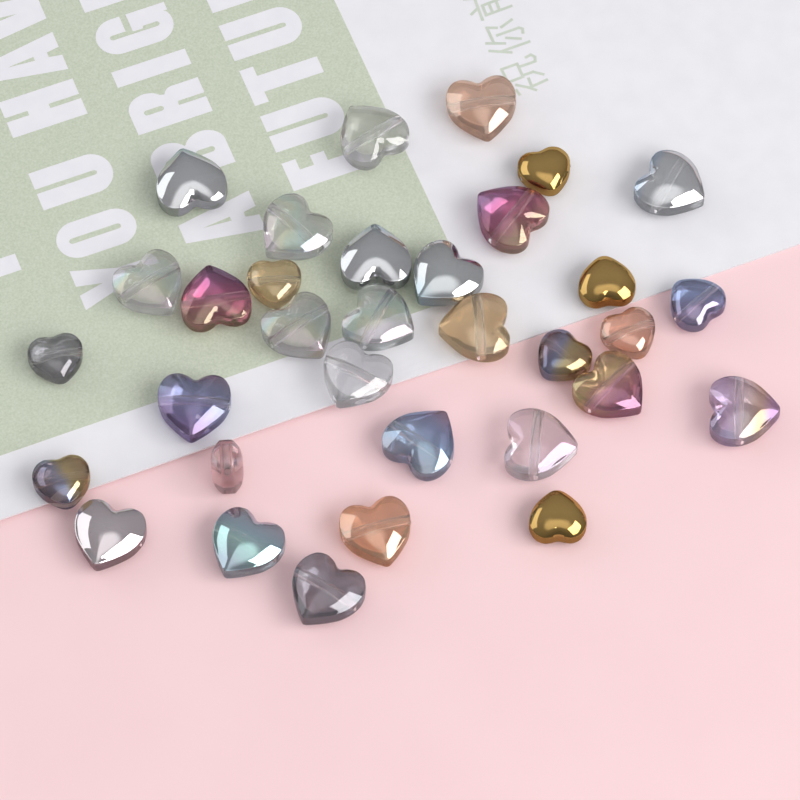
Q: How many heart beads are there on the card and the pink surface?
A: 33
